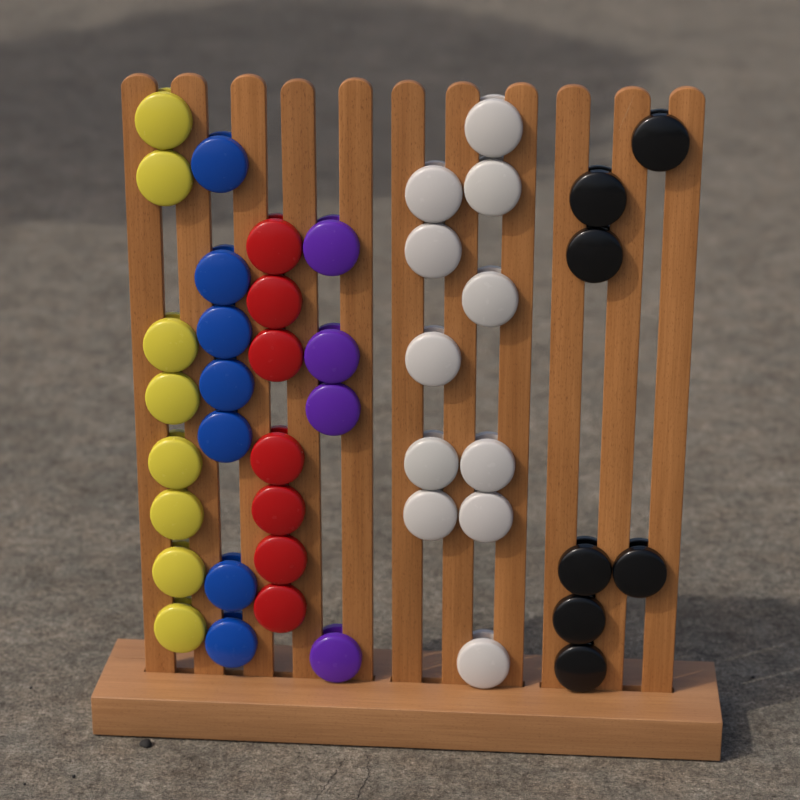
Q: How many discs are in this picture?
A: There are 44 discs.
